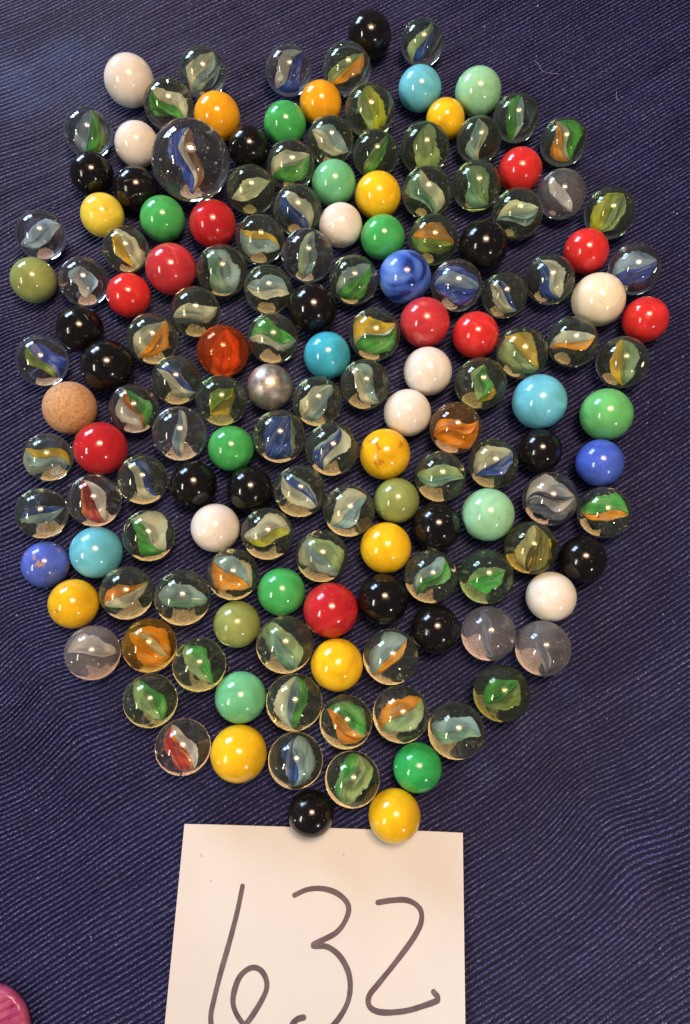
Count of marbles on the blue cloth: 157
